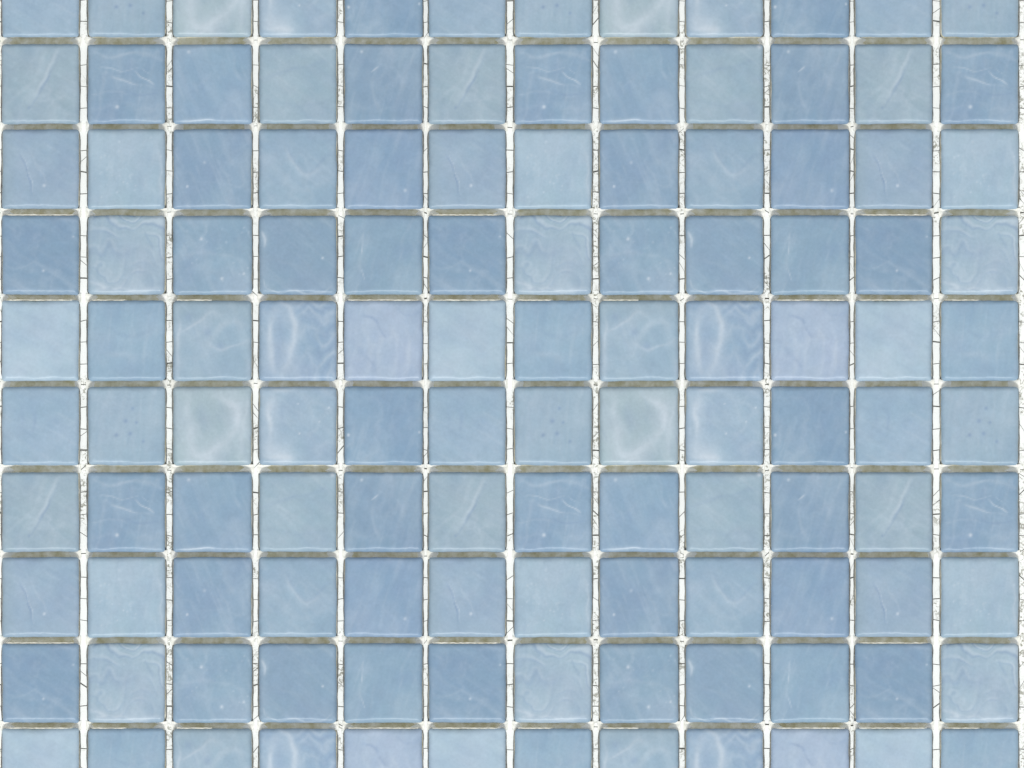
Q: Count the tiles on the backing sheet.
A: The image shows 120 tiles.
